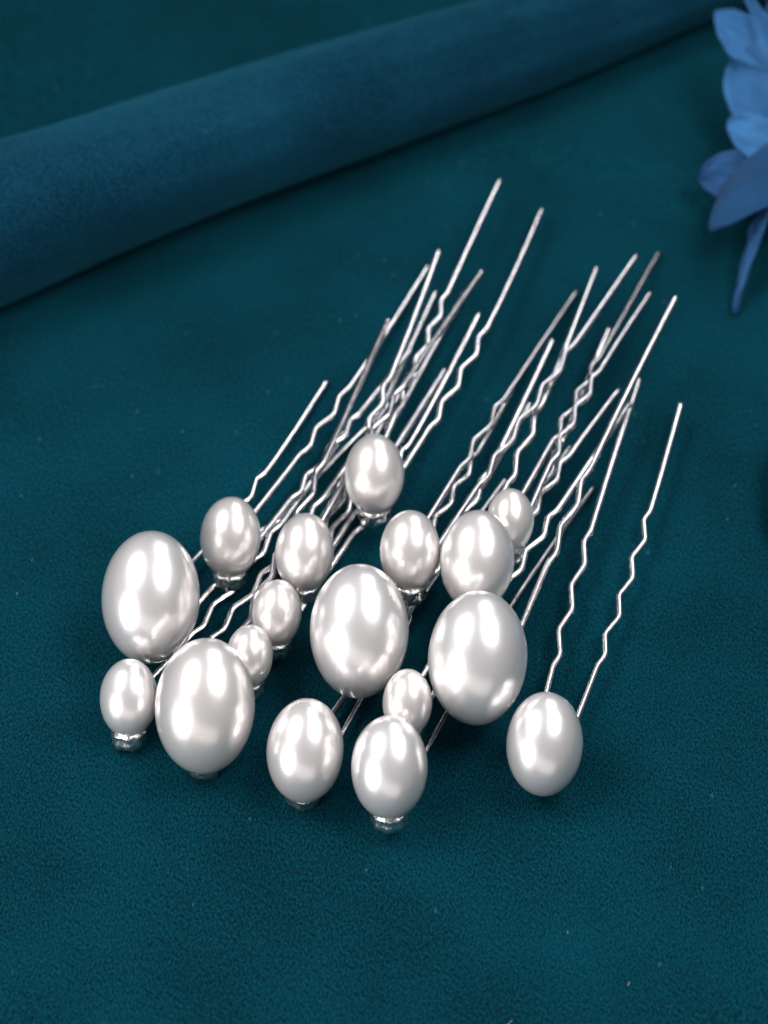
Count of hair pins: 17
